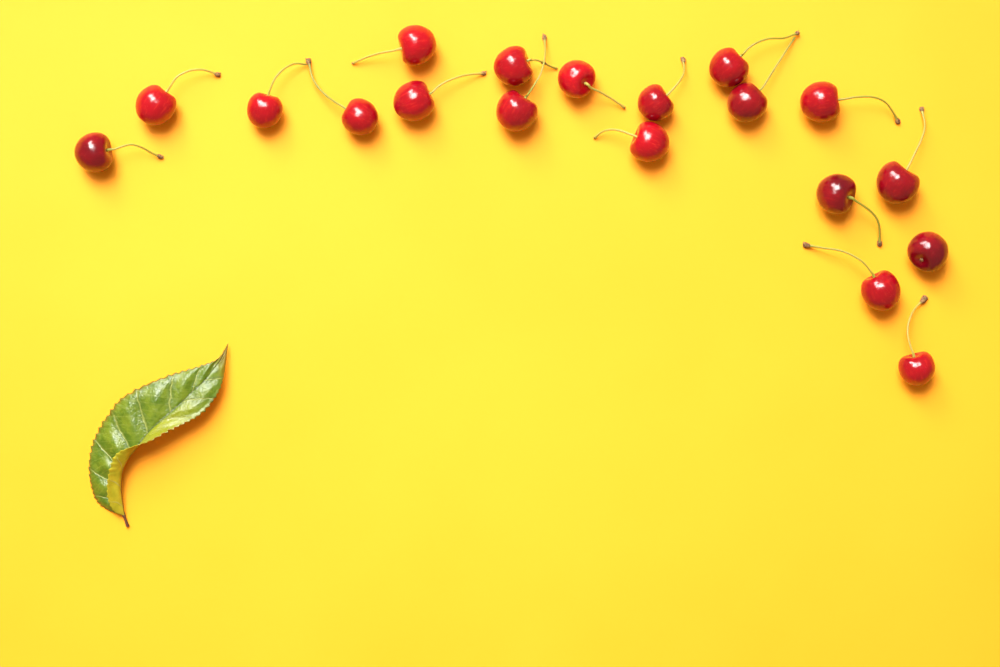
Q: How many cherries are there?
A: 19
